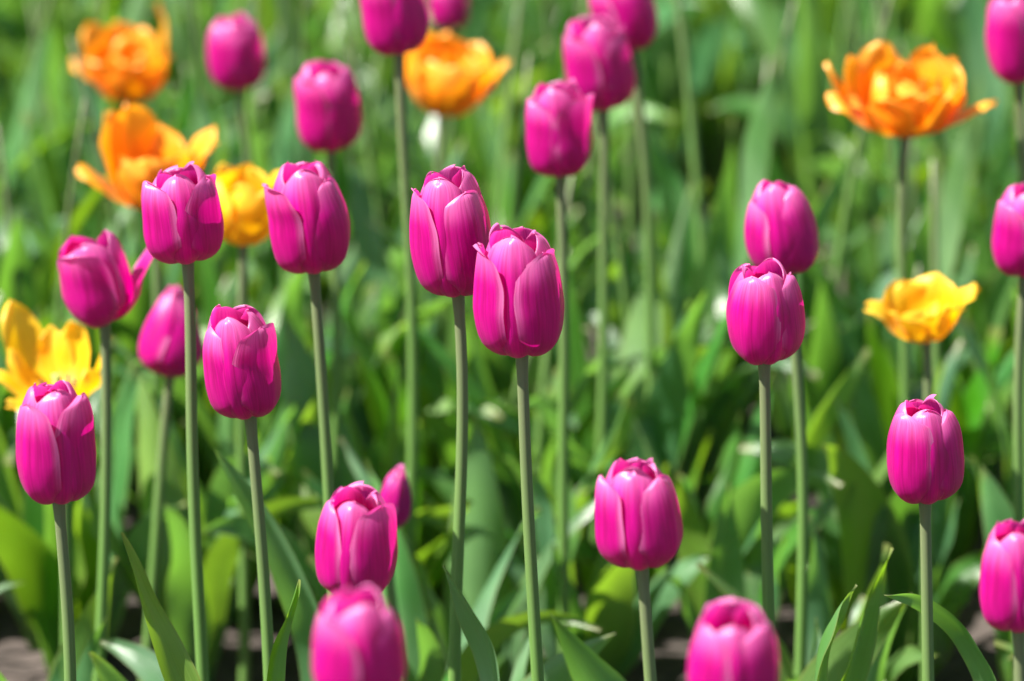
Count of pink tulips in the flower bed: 26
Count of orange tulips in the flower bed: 4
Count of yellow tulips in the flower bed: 3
